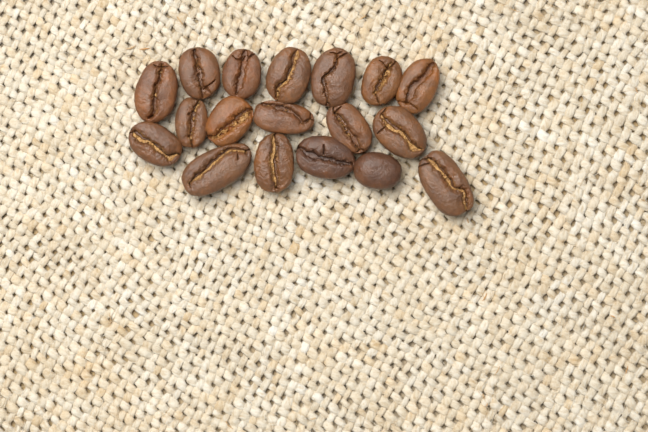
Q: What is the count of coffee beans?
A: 18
